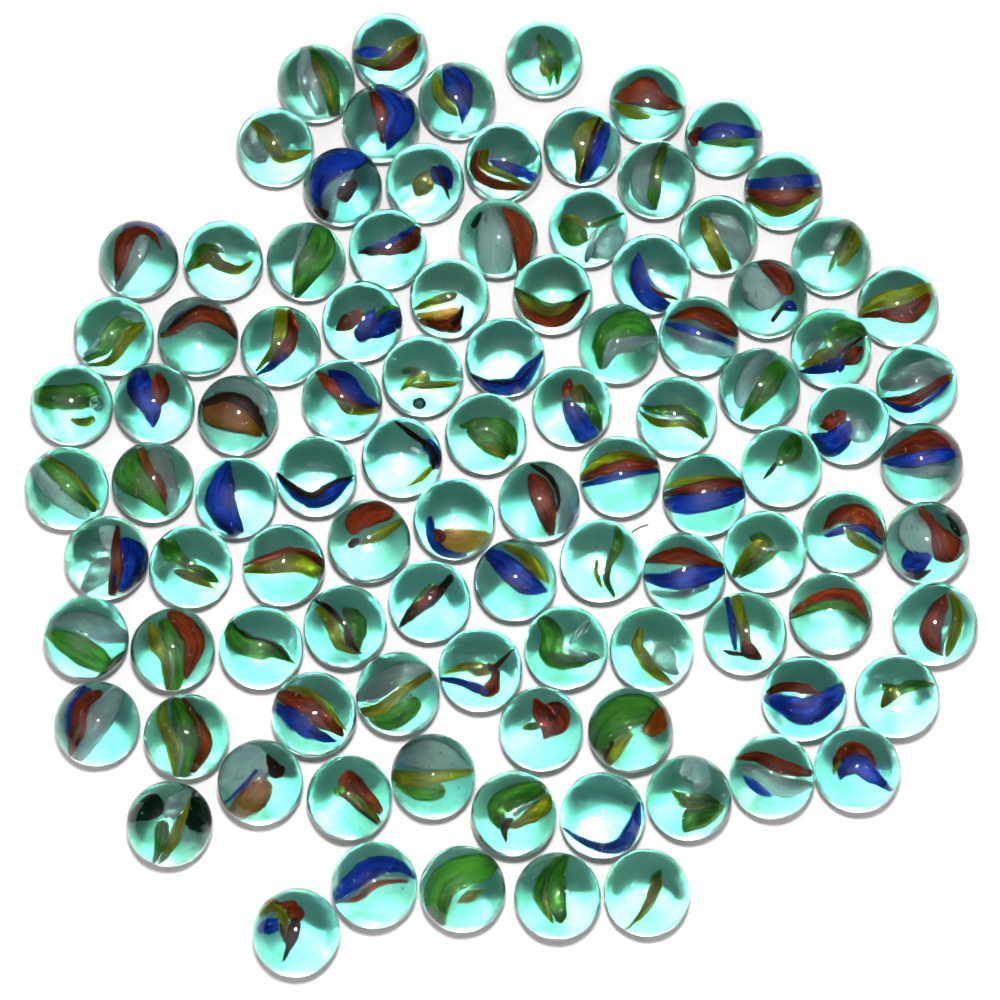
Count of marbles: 100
